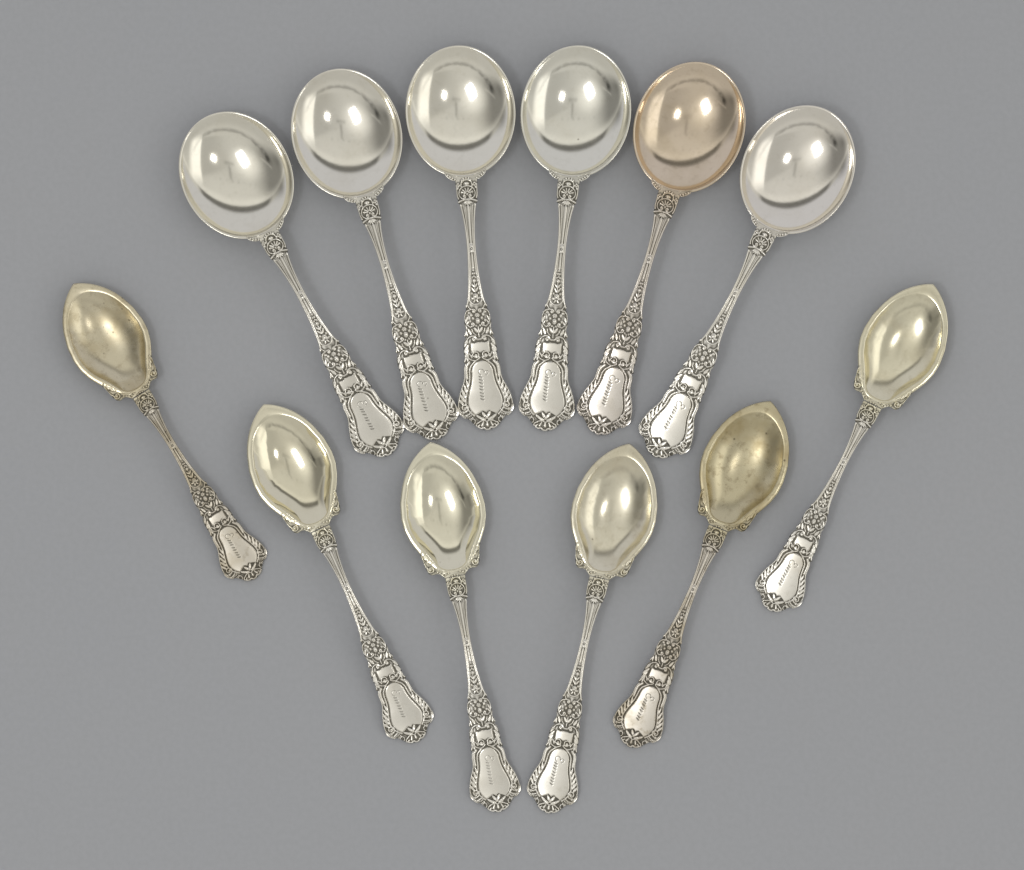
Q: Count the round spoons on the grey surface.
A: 6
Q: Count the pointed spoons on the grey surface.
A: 6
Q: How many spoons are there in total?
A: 12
